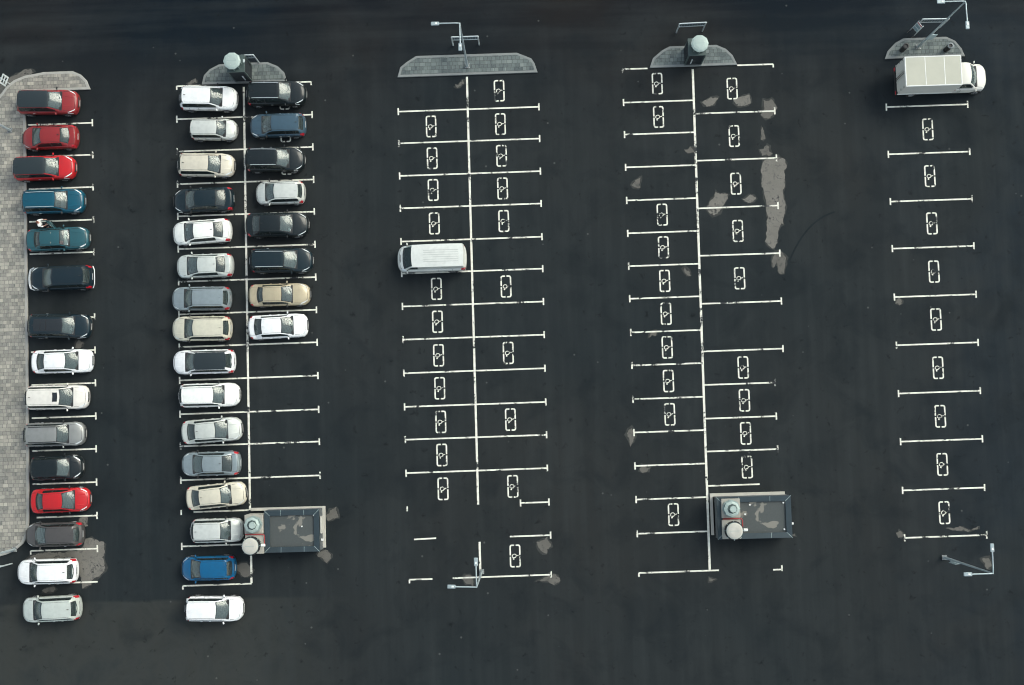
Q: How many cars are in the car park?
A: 39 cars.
